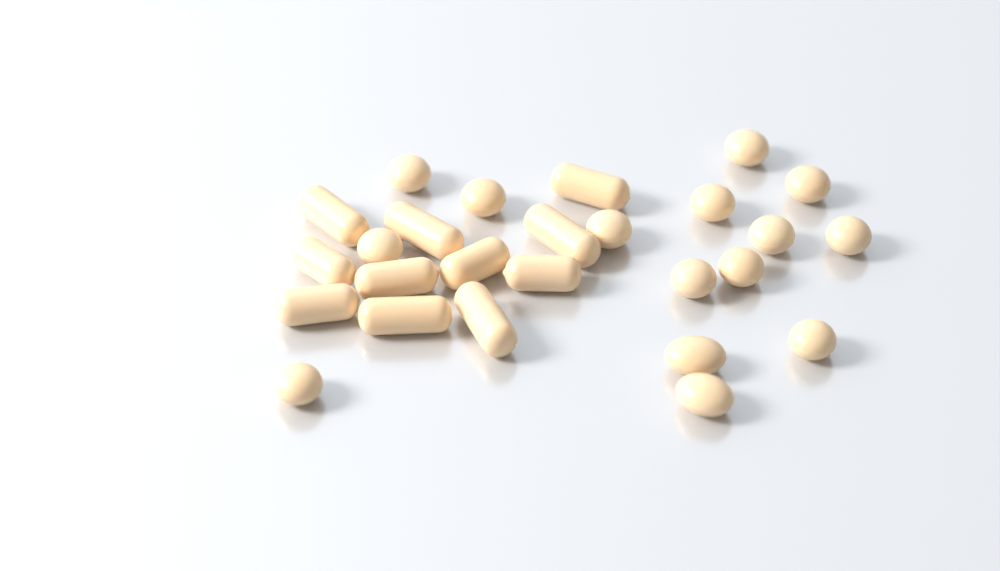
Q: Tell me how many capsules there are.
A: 11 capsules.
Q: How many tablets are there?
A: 15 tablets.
